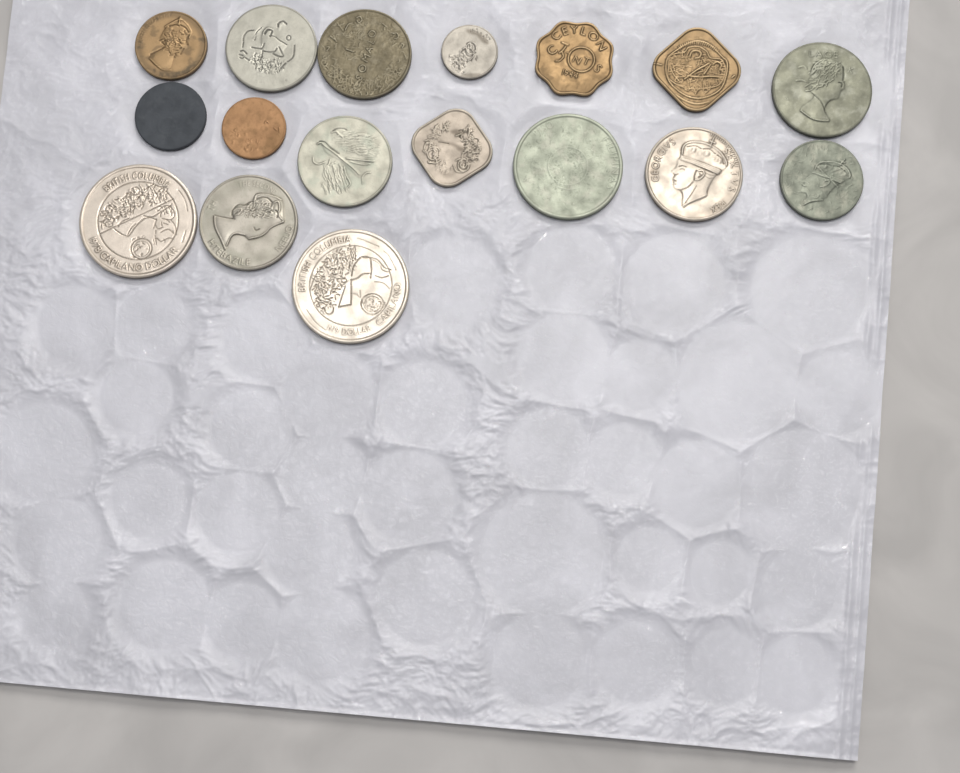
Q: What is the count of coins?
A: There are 17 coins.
